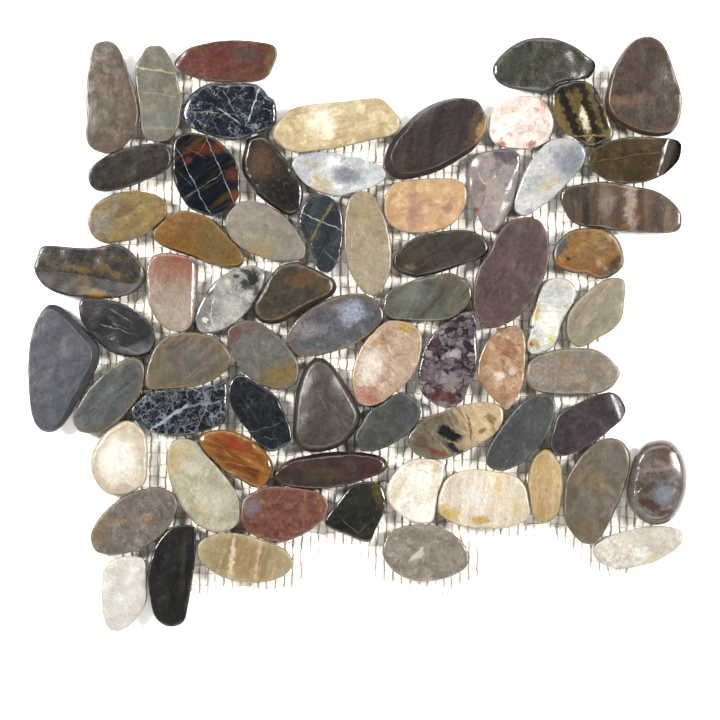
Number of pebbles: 68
